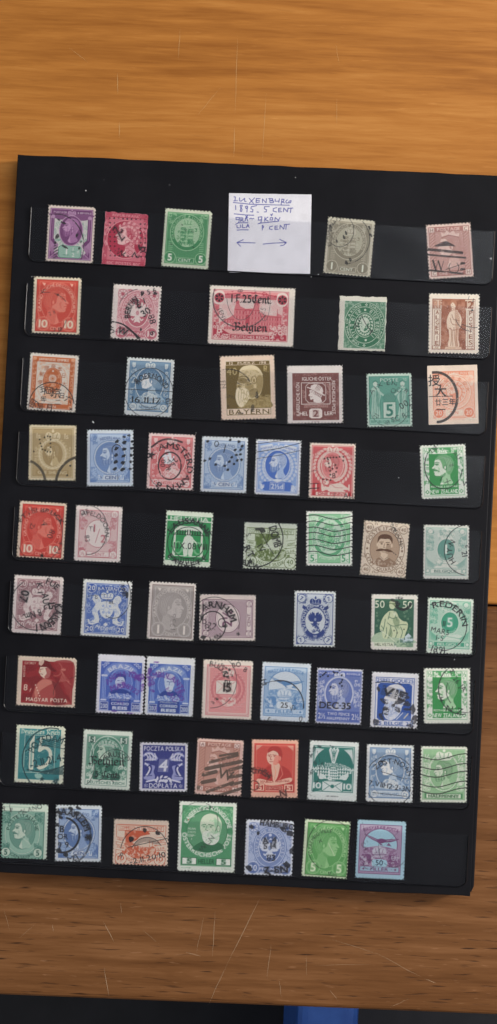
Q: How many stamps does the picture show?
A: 60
